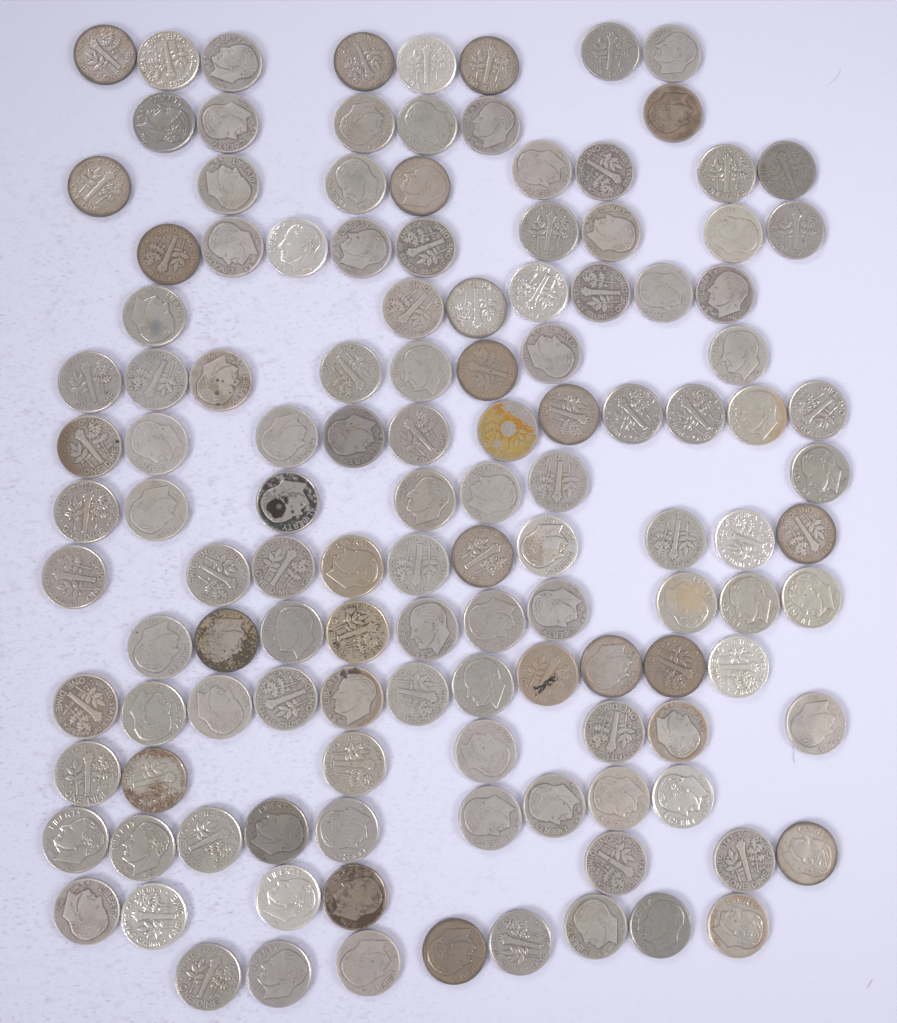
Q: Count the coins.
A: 126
